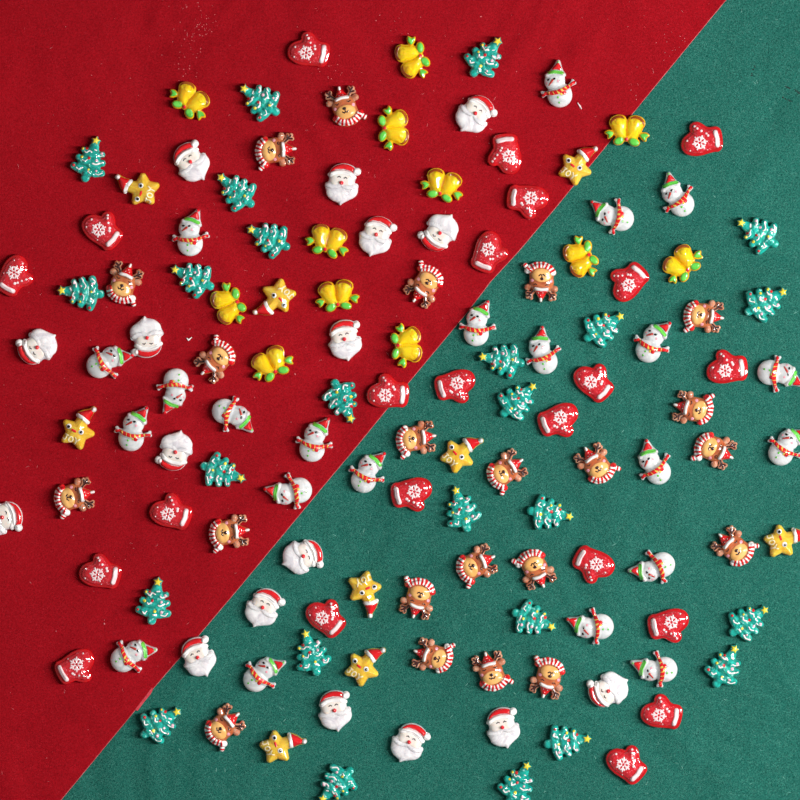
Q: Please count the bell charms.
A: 12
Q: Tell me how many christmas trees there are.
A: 25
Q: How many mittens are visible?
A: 22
